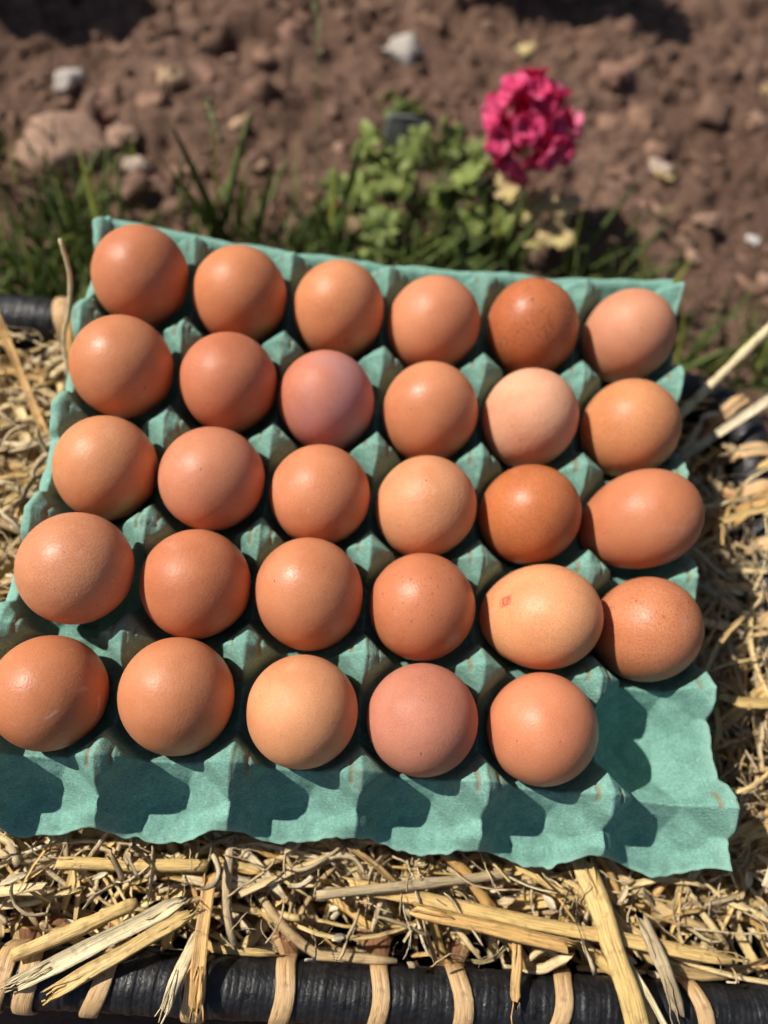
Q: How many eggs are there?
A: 29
